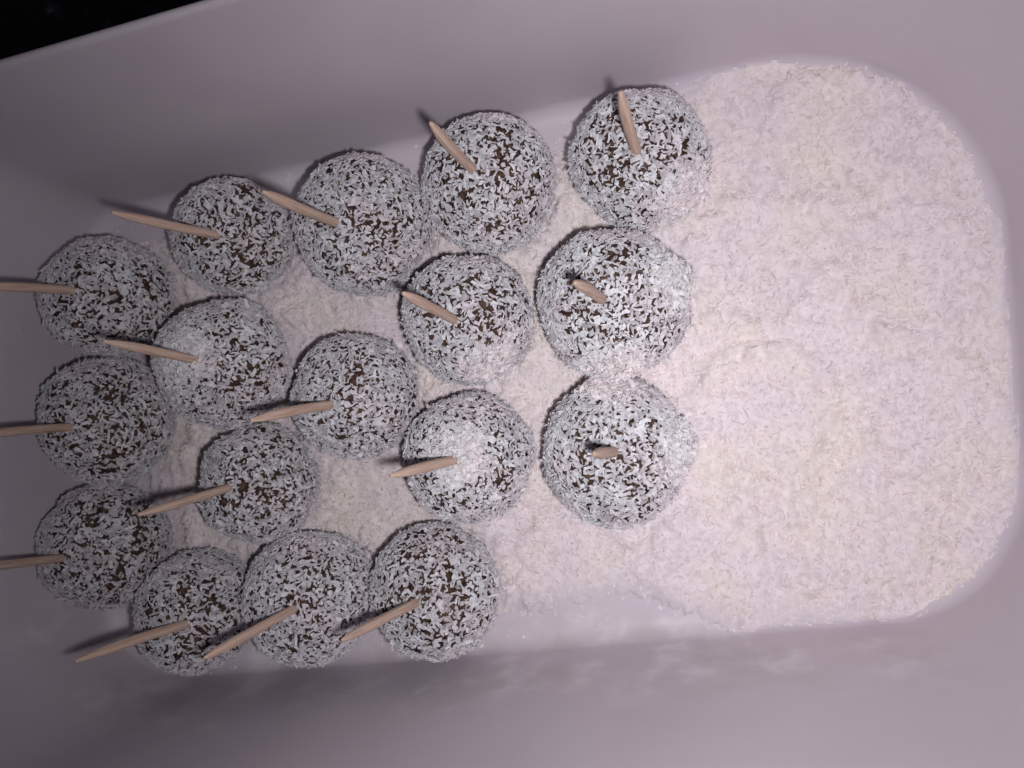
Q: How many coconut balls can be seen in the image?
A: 17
